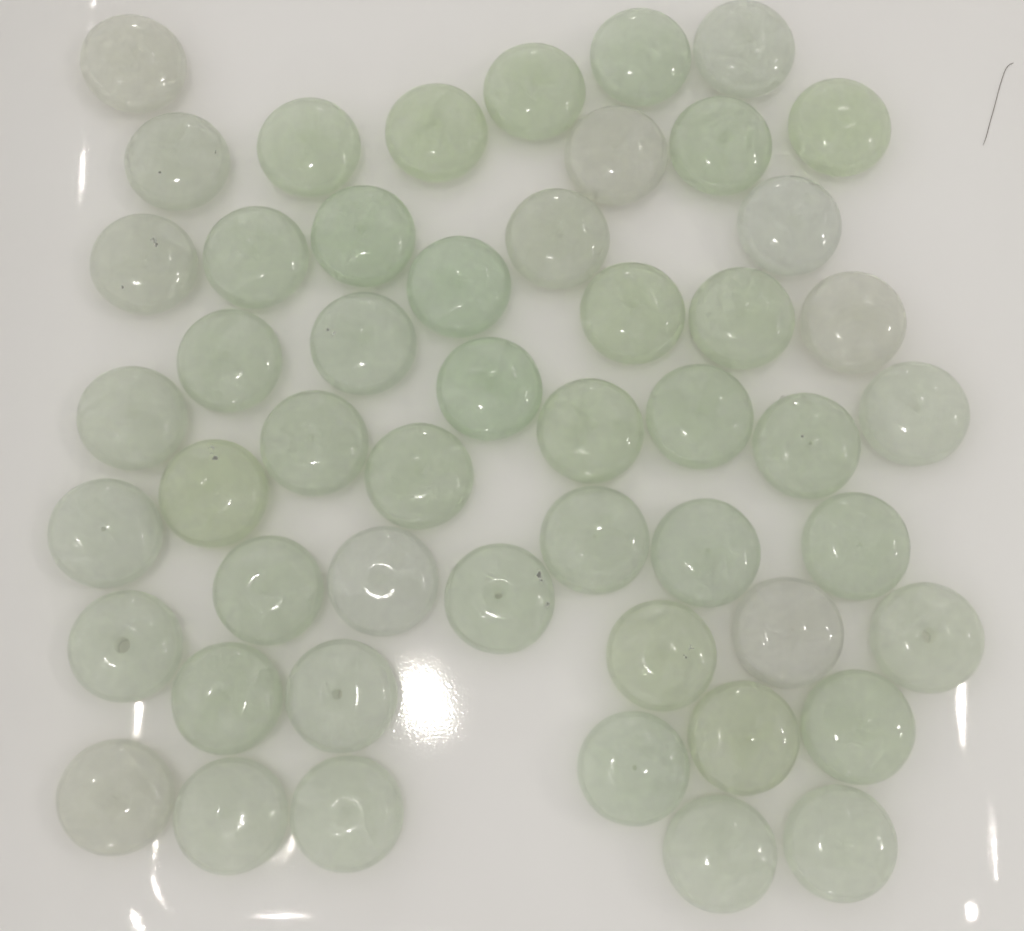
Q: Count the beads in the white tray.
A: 51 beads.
